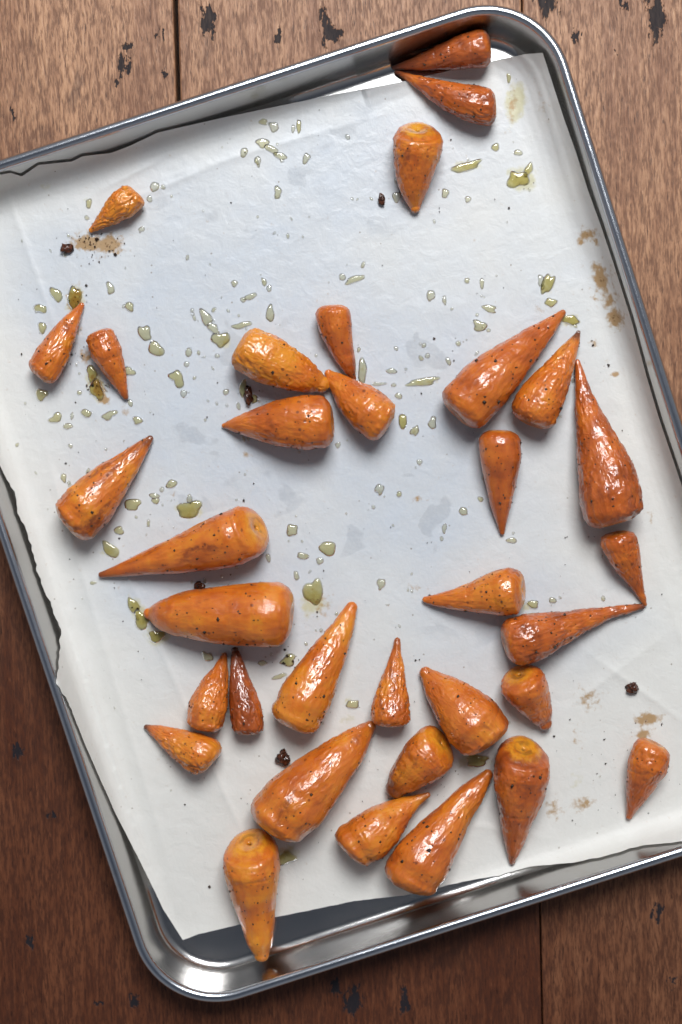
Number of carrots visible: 34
